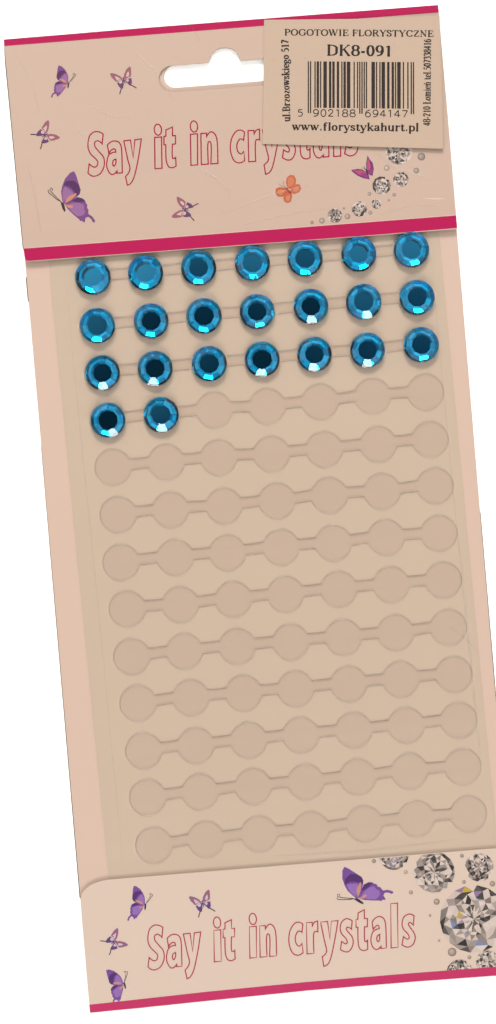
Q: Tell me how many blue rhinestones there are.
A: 23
